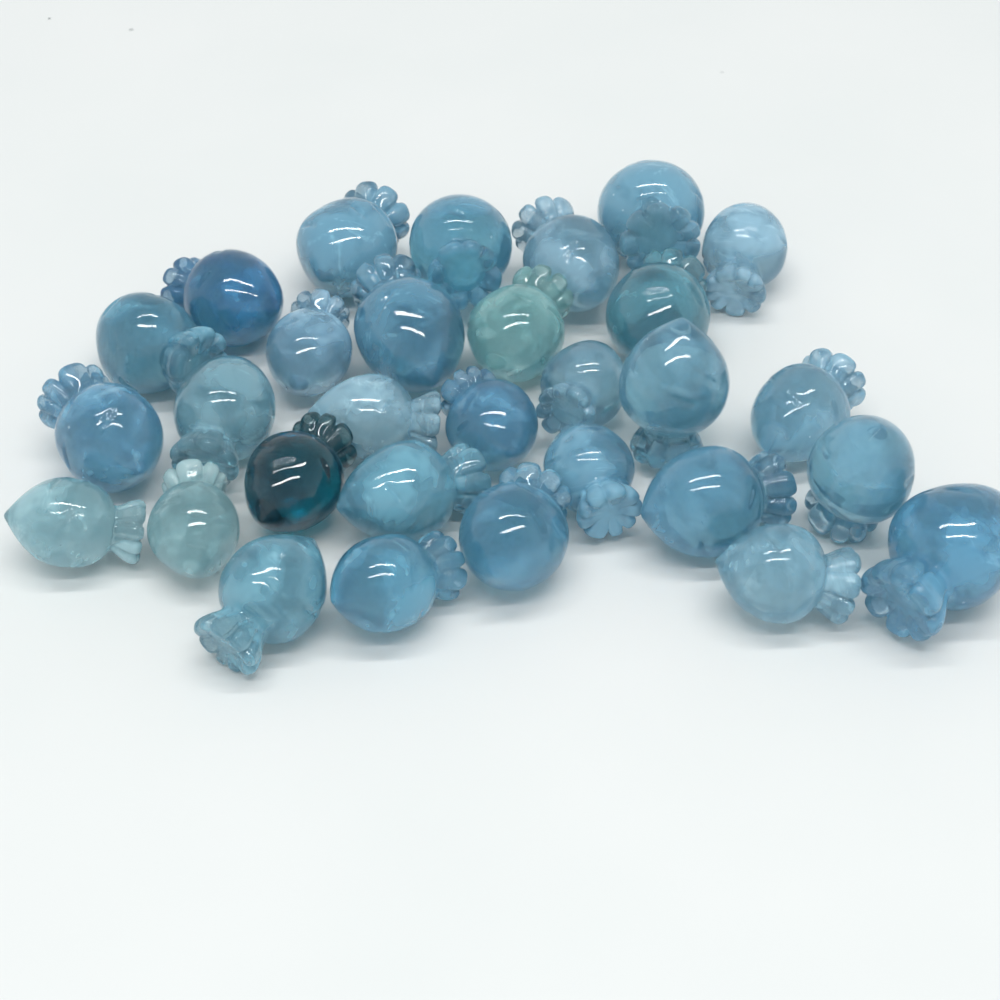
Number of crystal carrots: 30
